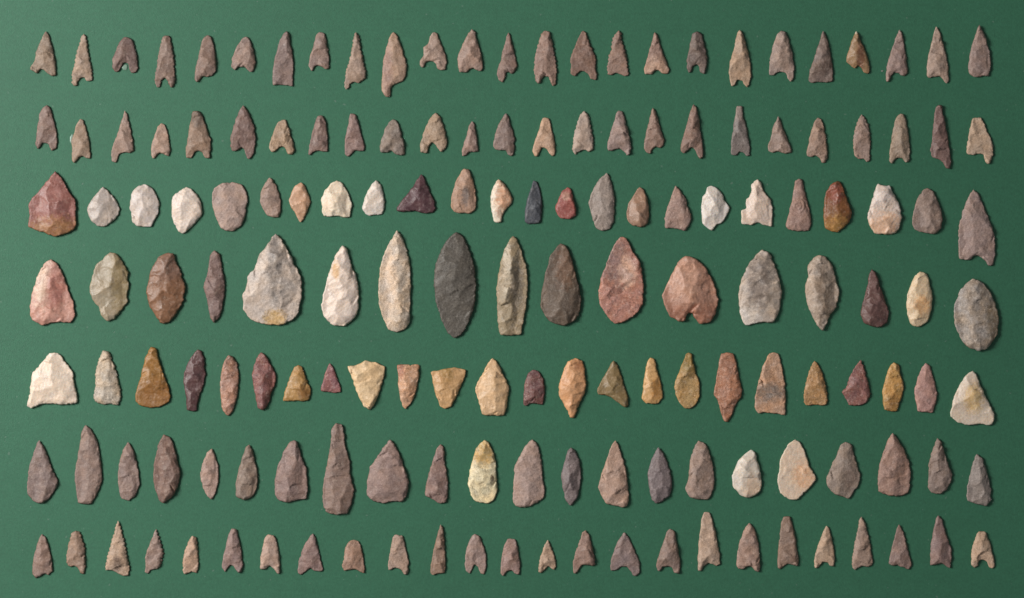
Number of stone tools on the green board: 162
